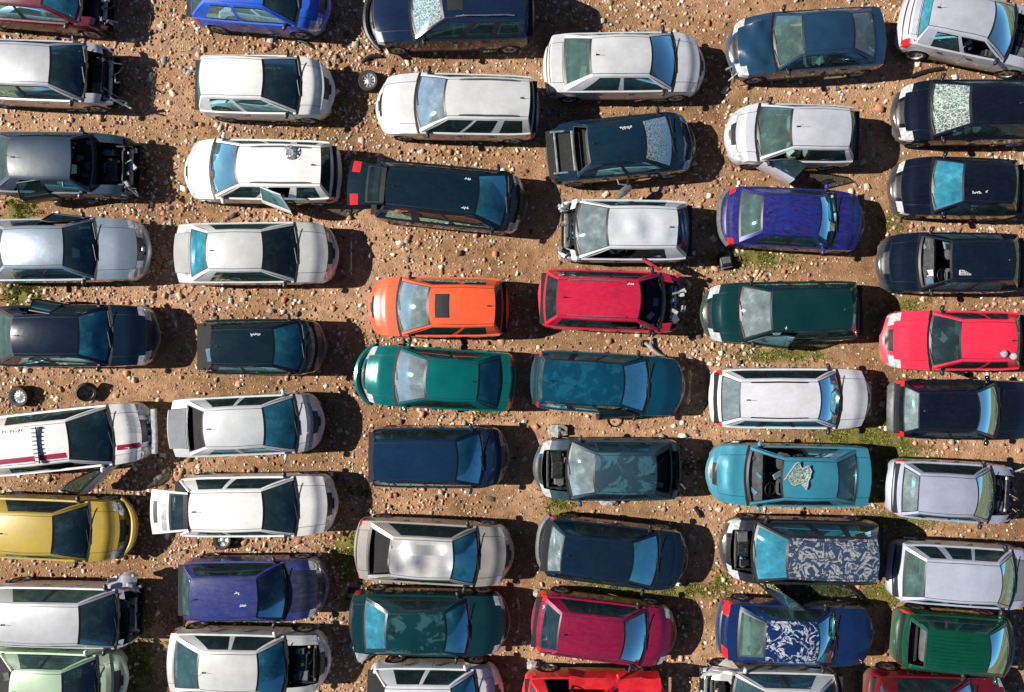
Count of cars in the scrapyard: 55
